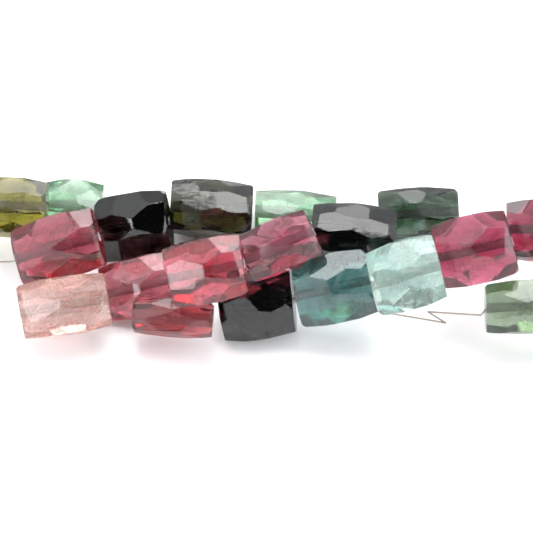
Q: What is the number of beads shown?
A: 19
